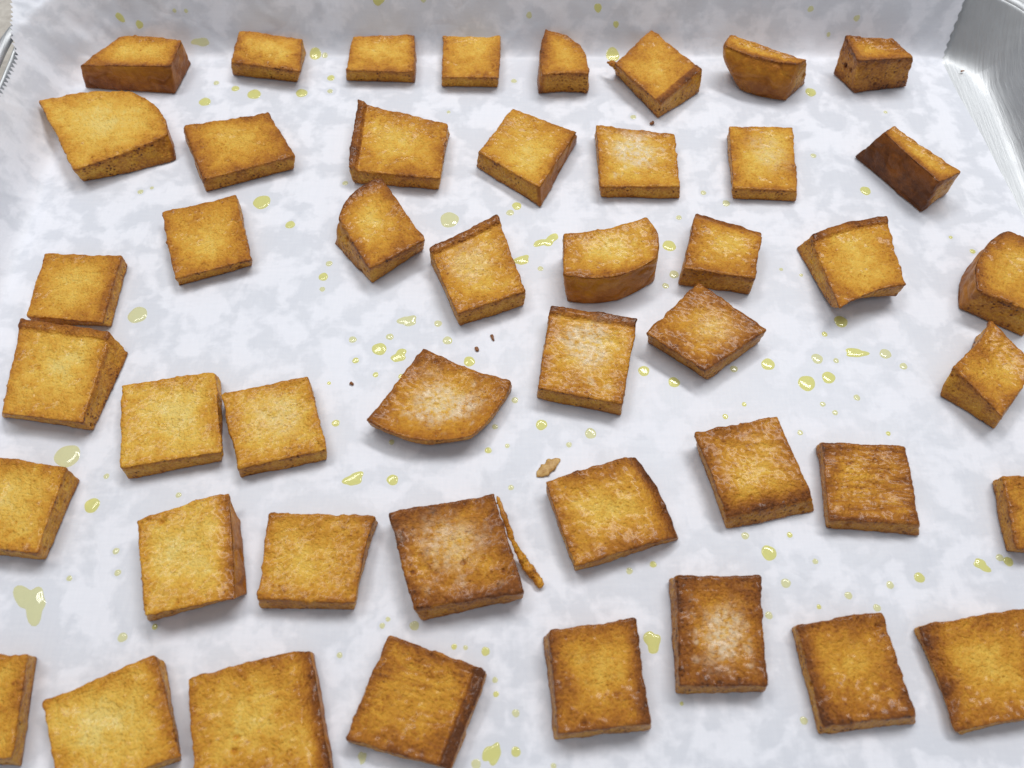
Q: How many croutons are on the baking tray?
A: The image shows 46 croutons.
